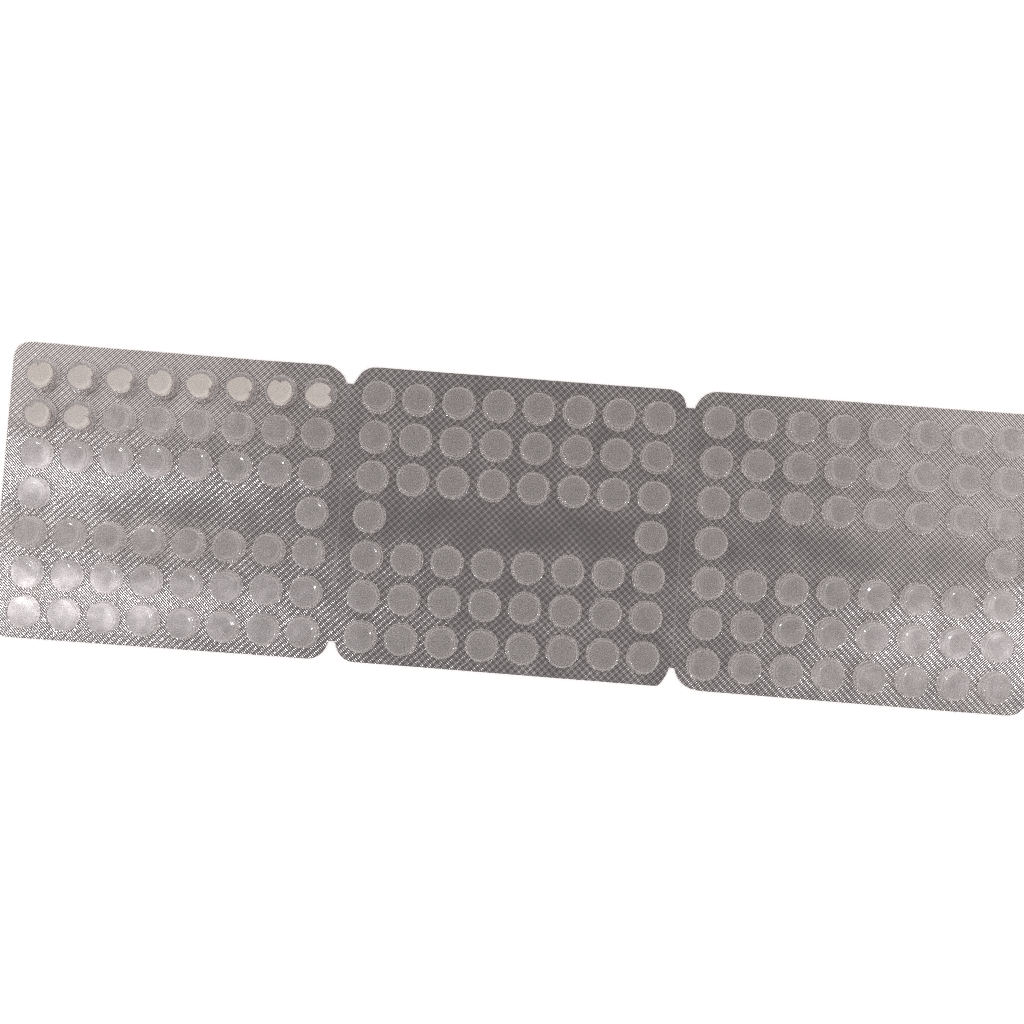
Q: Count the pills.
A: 10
